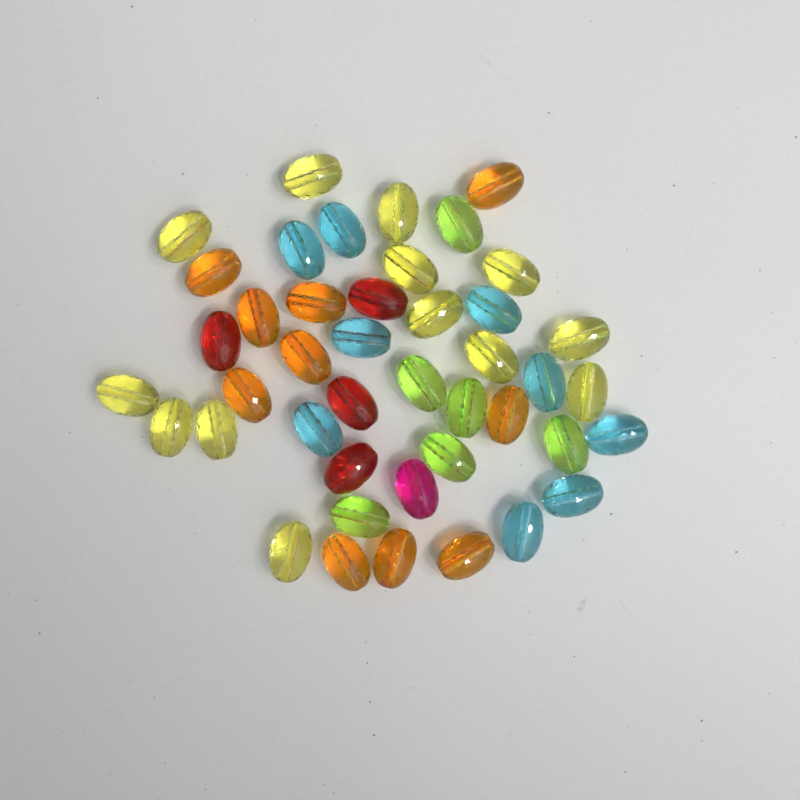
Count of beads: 43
